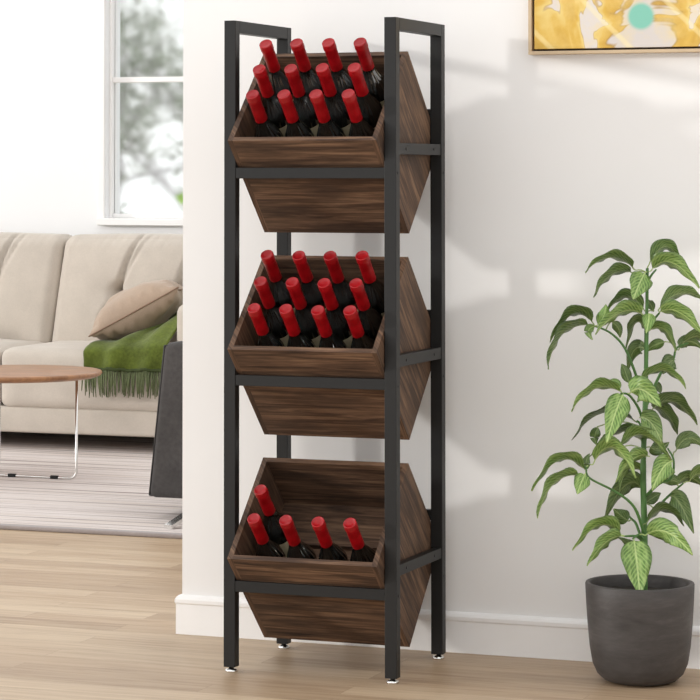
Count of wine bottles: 29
